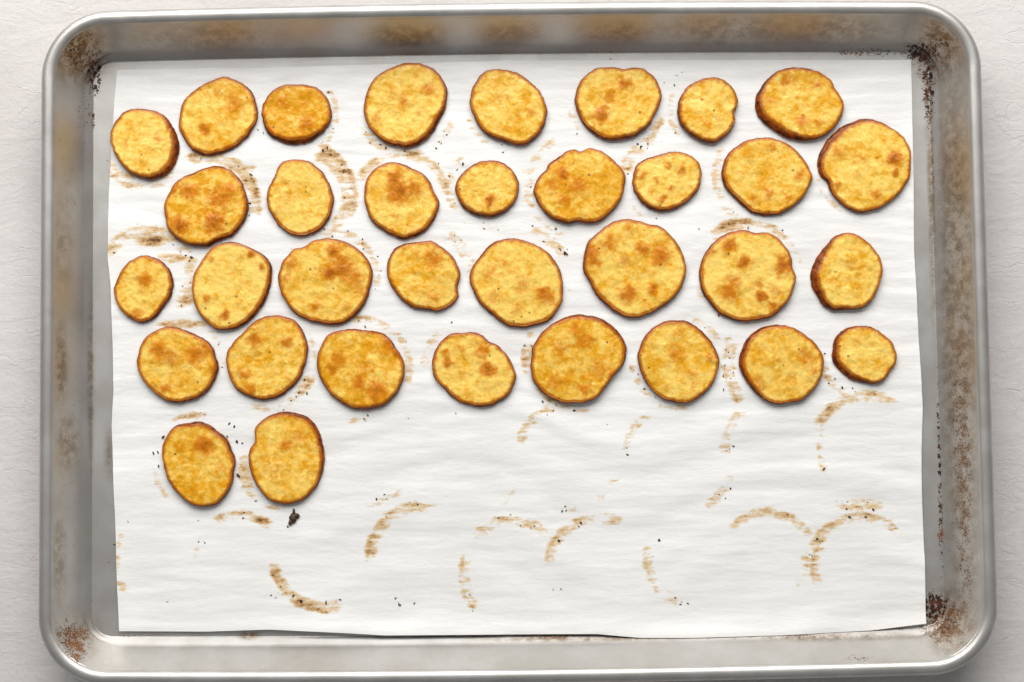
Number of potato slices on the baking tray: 34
